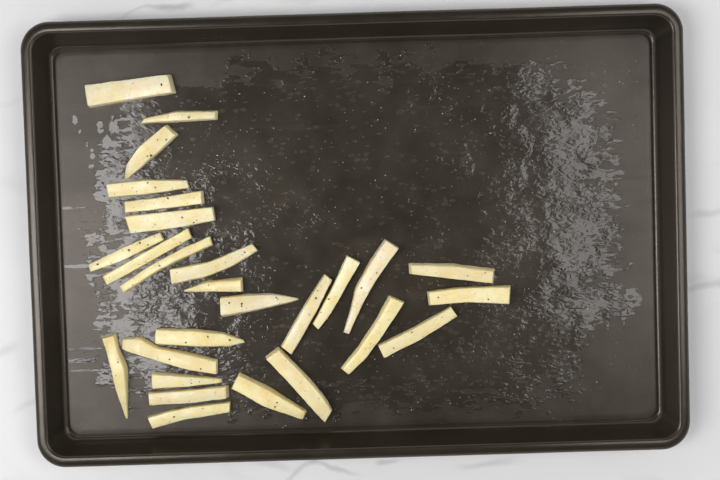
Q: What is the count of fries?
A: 27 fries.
